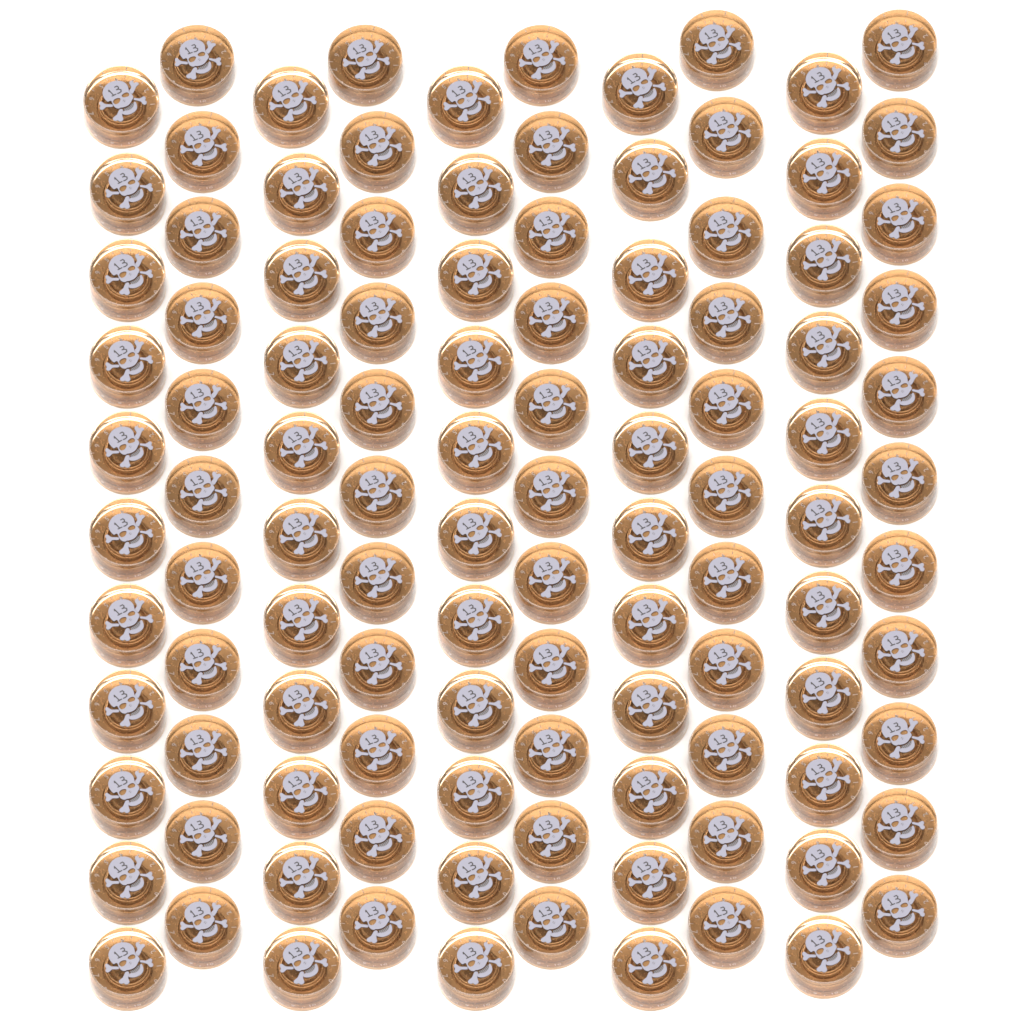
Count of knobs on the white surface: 110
